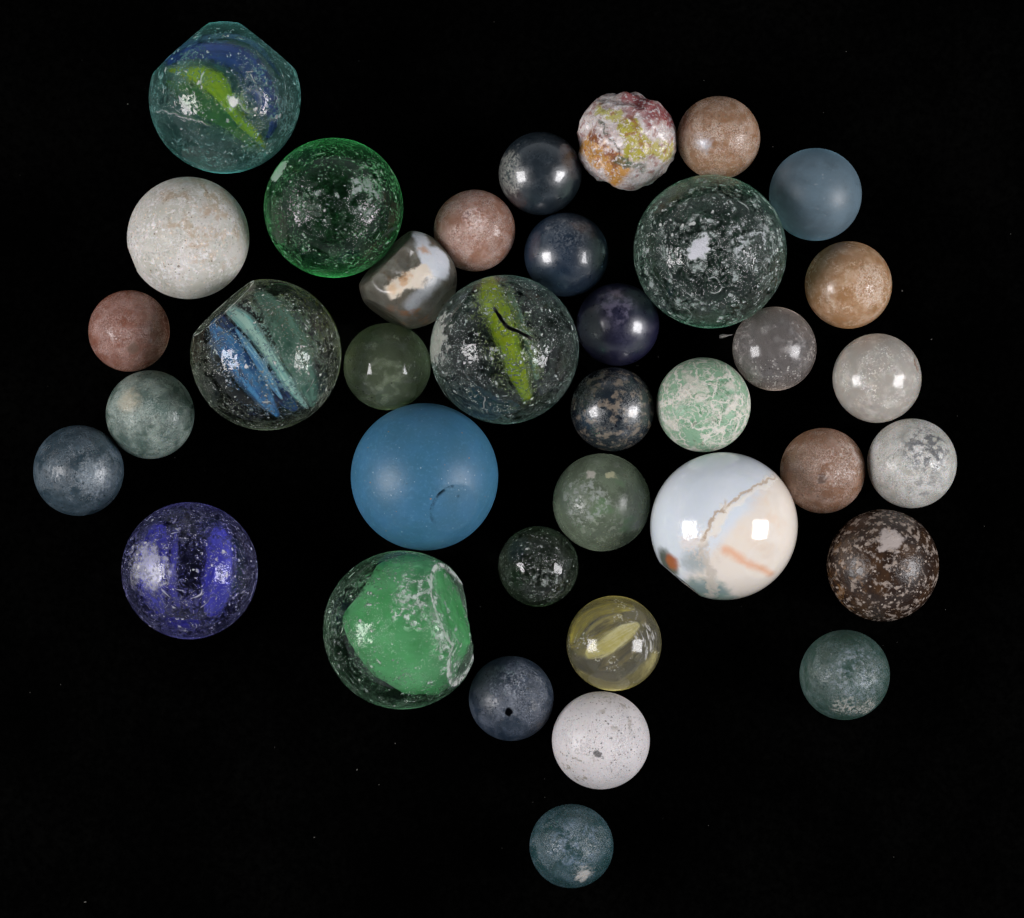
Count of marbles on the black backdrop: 37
